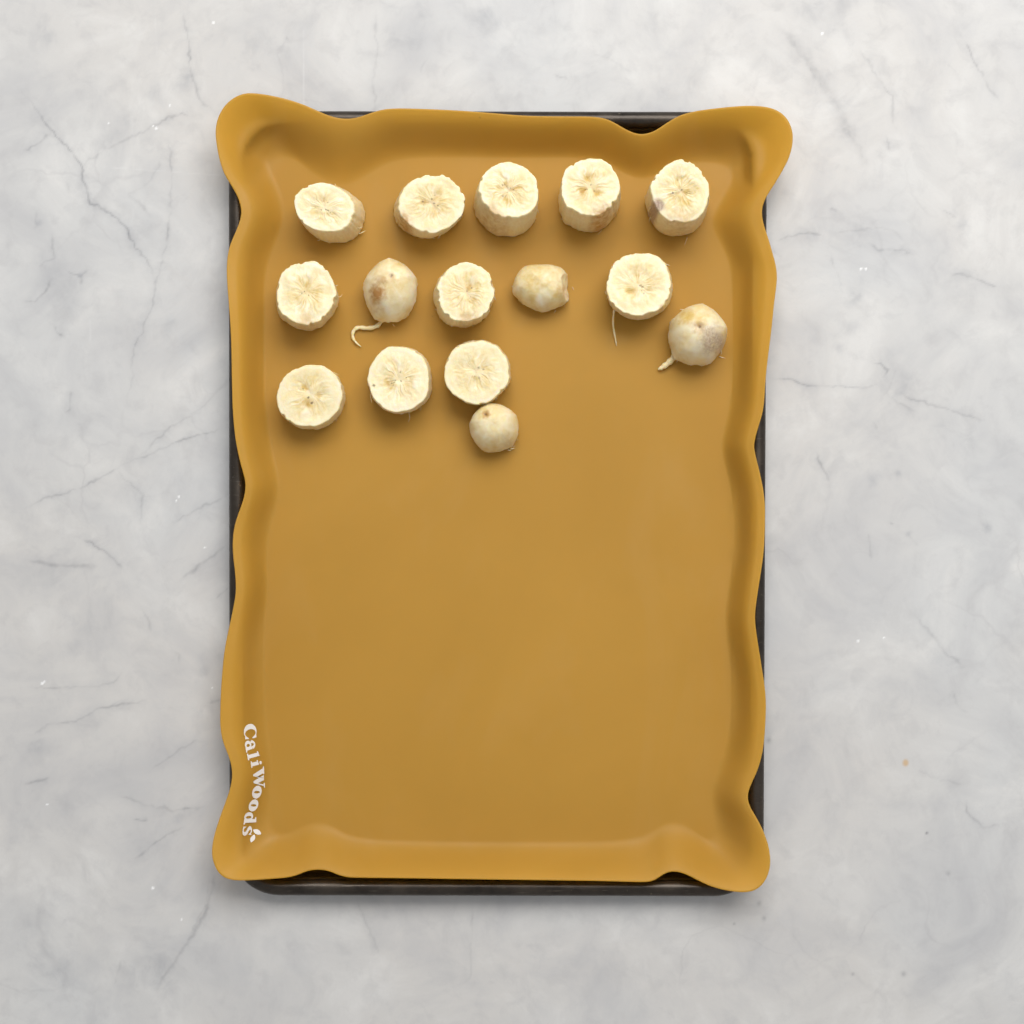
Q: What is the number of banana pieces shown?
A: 15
